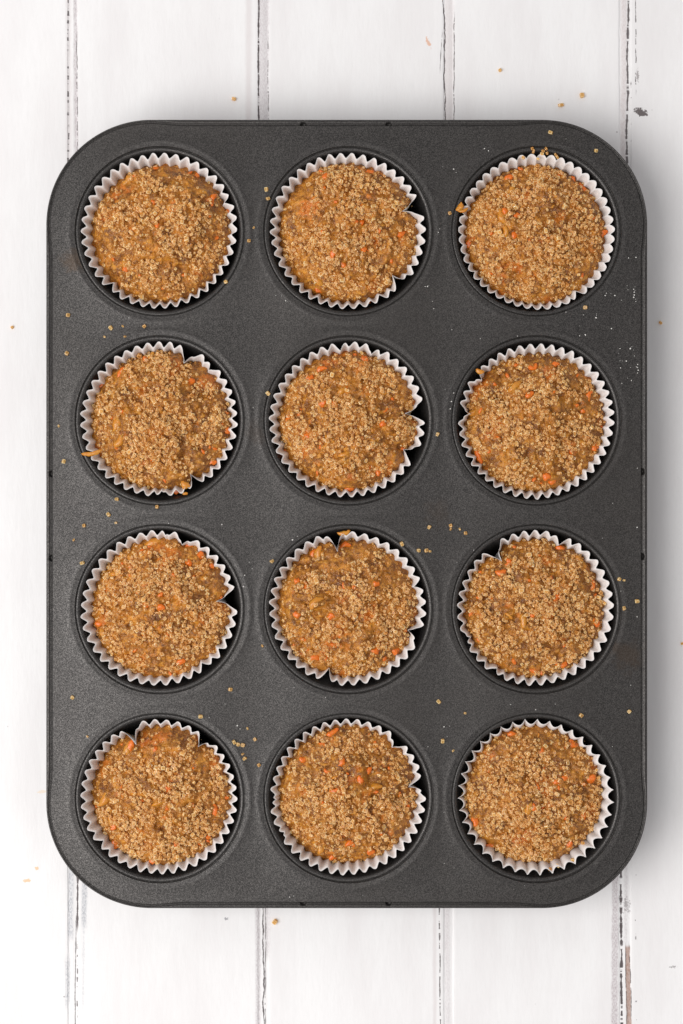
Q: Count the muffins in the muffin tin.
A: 12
